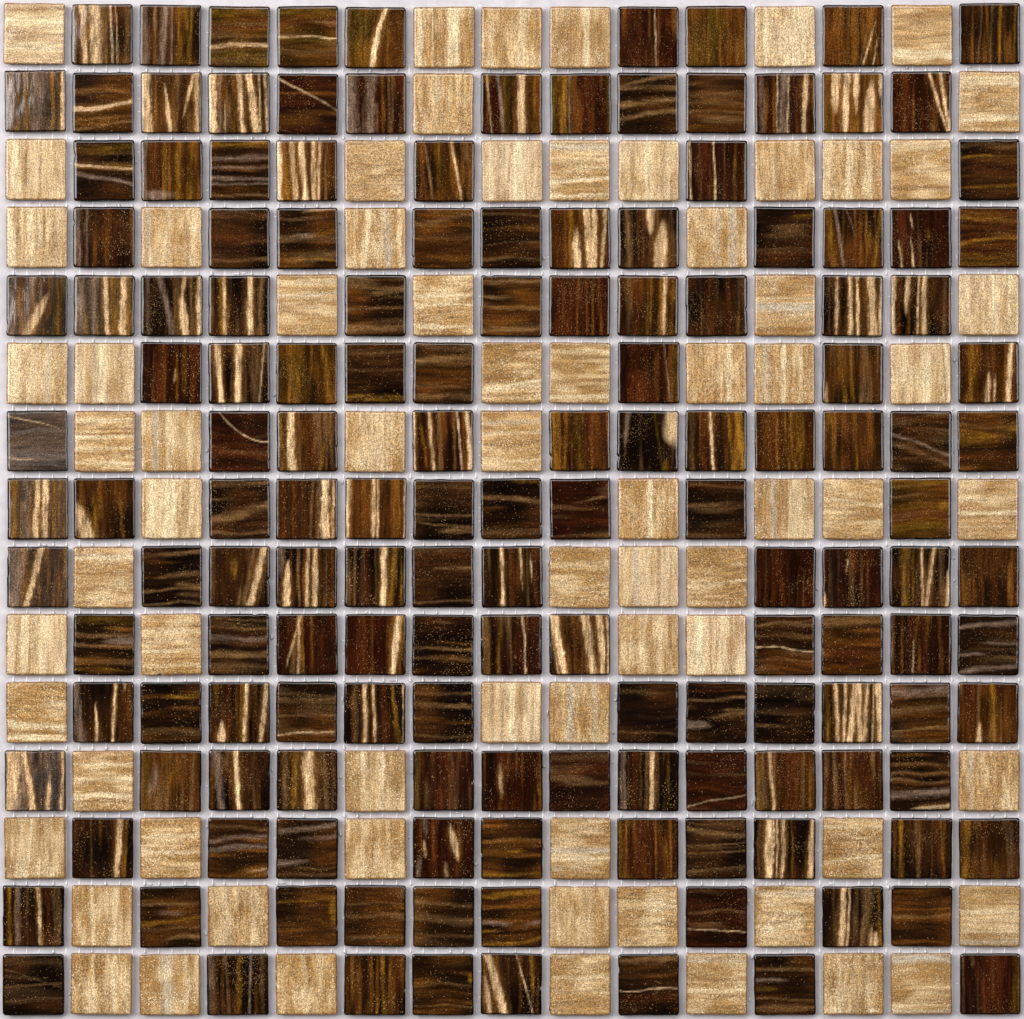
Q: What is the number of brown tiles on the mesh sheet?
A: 153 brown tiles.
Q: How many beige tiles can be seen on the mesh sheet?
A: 72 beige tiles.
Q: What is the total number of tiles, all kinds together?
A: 225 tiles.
